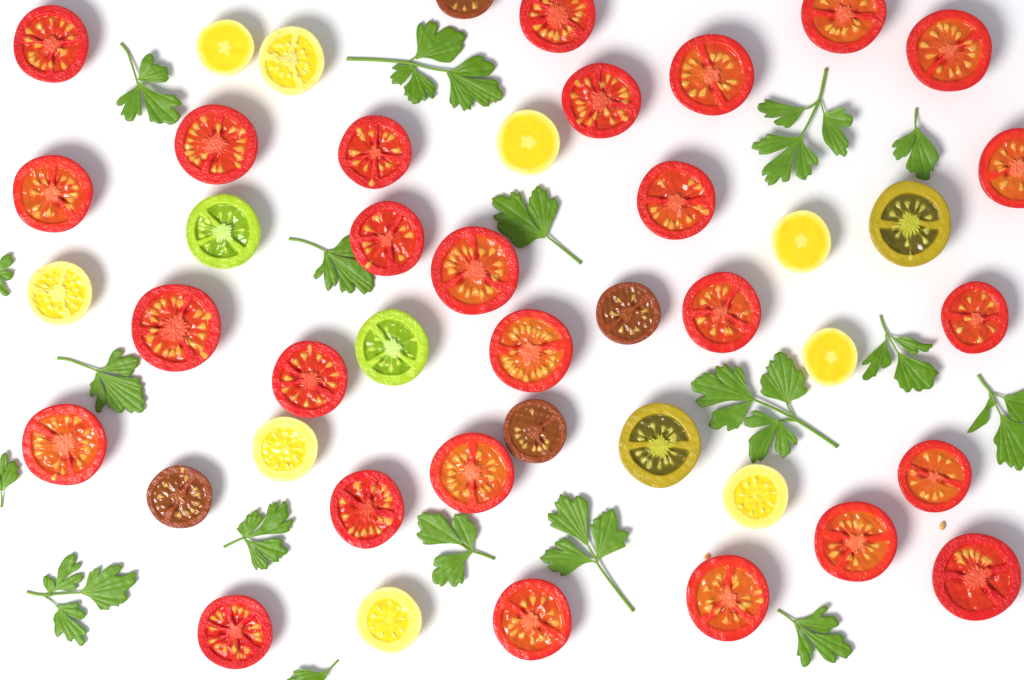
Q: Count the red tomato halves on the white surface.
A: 27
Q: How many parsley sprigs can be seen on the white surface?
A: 18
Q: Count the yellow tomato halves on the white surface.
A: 9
